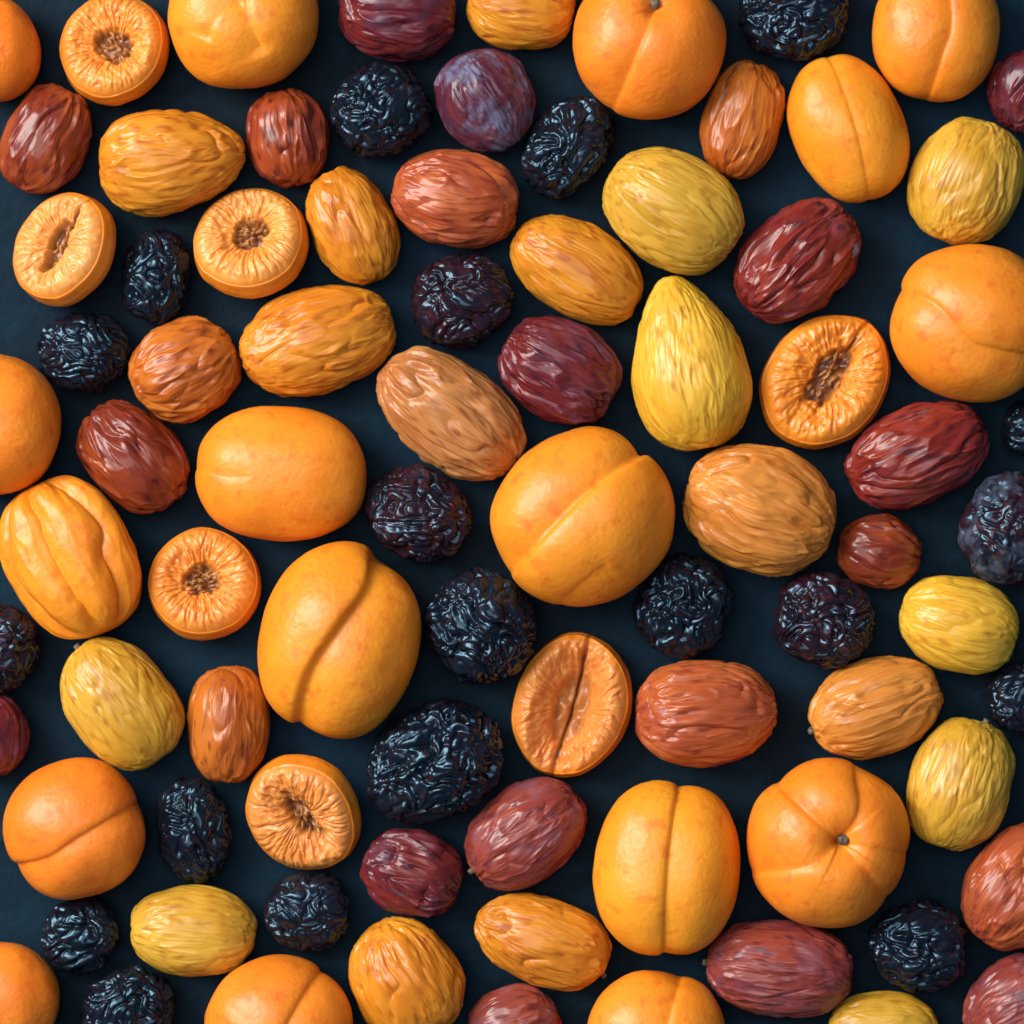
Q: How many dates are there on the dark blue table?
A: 40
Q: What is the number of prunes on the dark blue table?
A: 20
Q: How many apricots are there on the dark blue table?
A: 17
